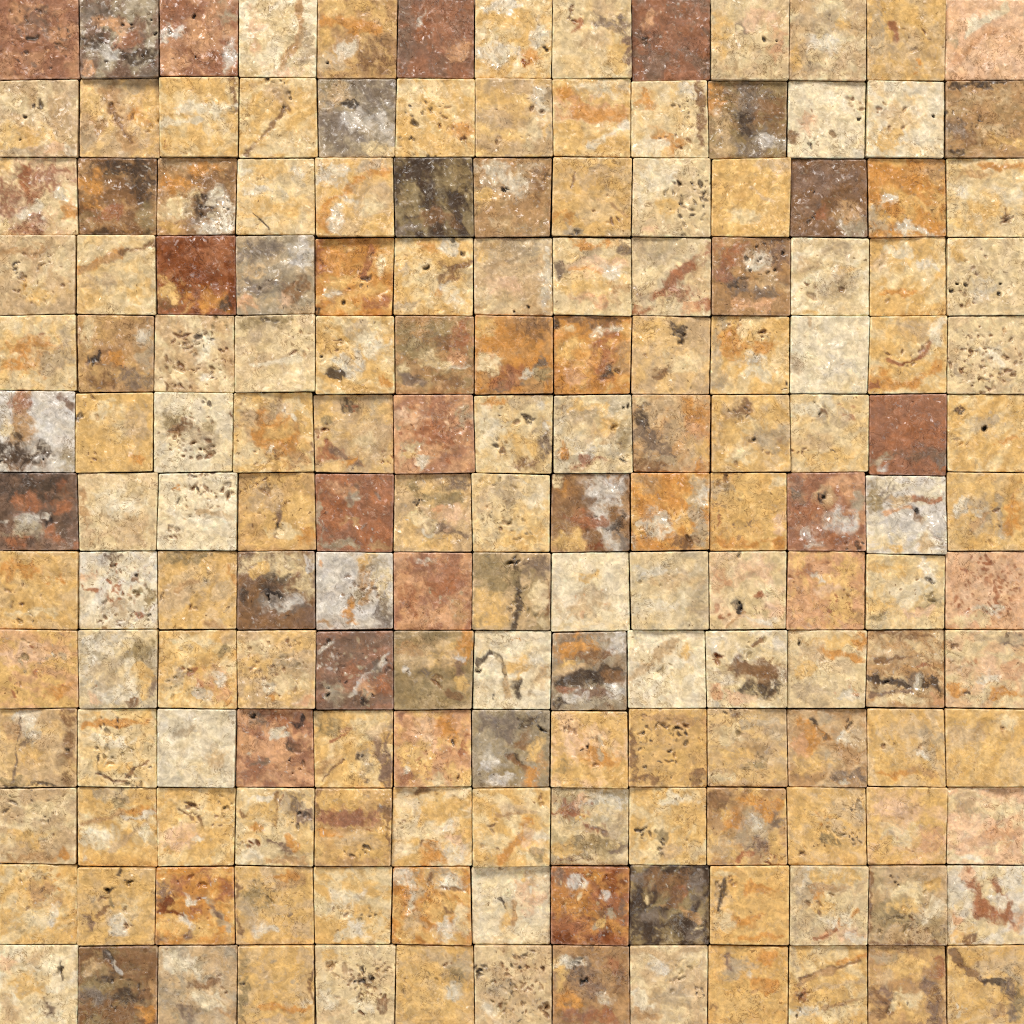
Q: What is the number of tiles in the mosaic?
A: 169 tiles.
